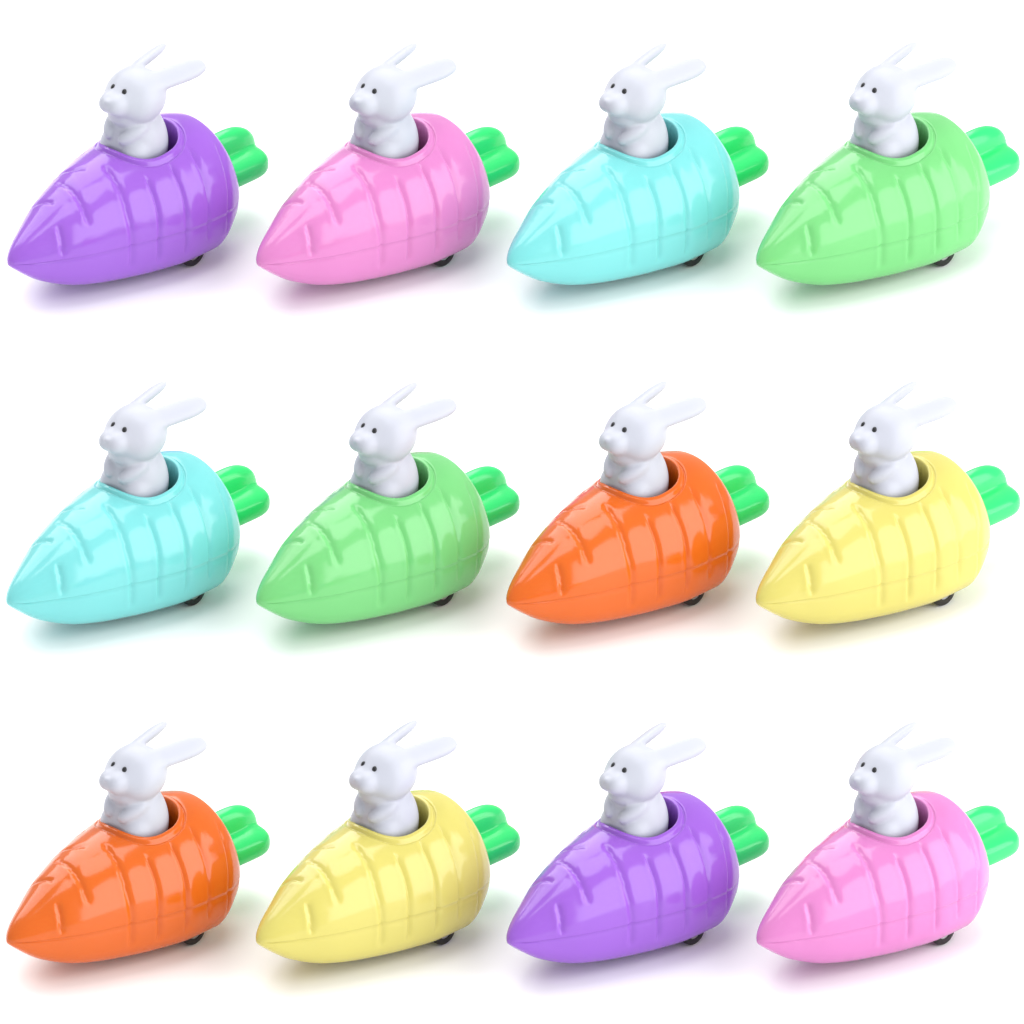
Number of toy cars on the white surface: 12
